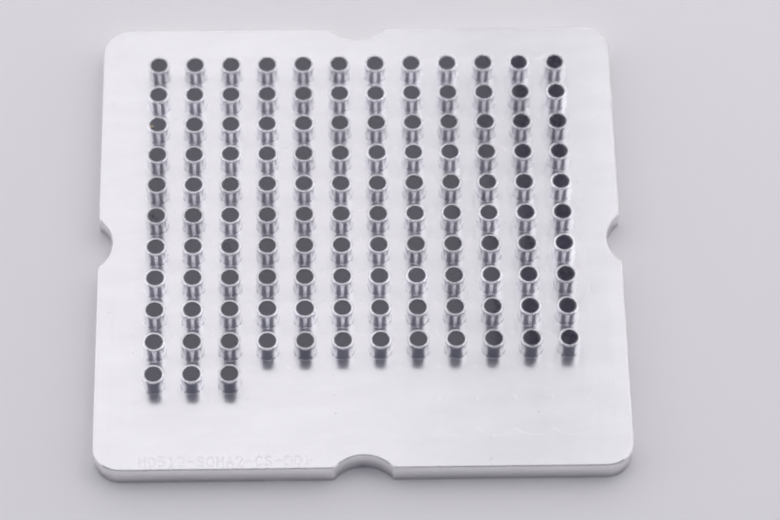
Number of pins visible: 123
